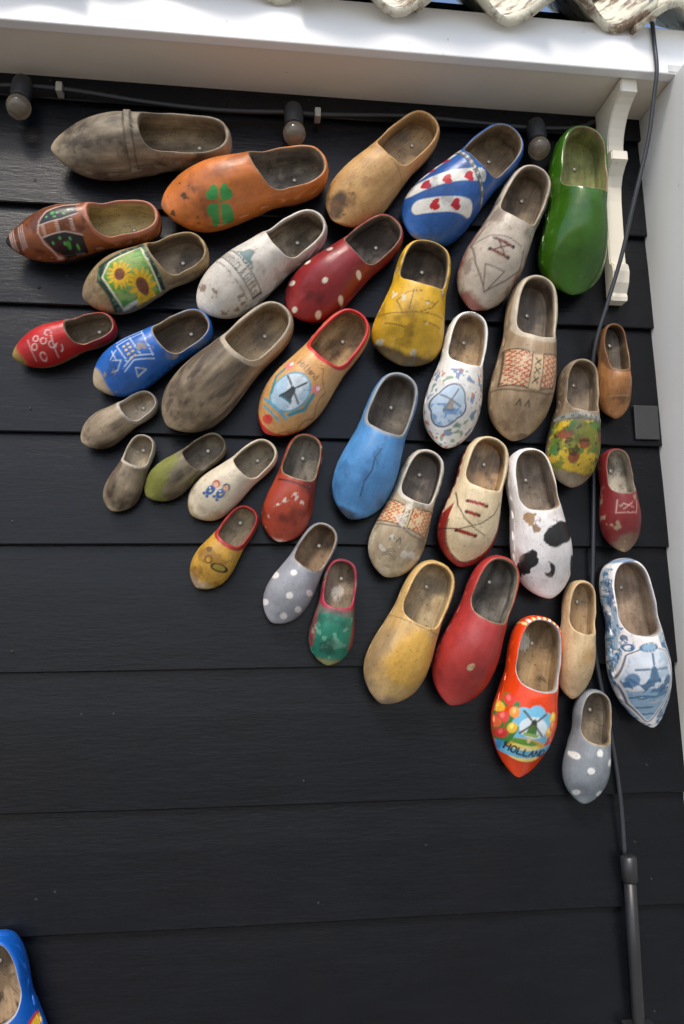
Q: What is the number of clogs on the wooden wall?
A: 39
